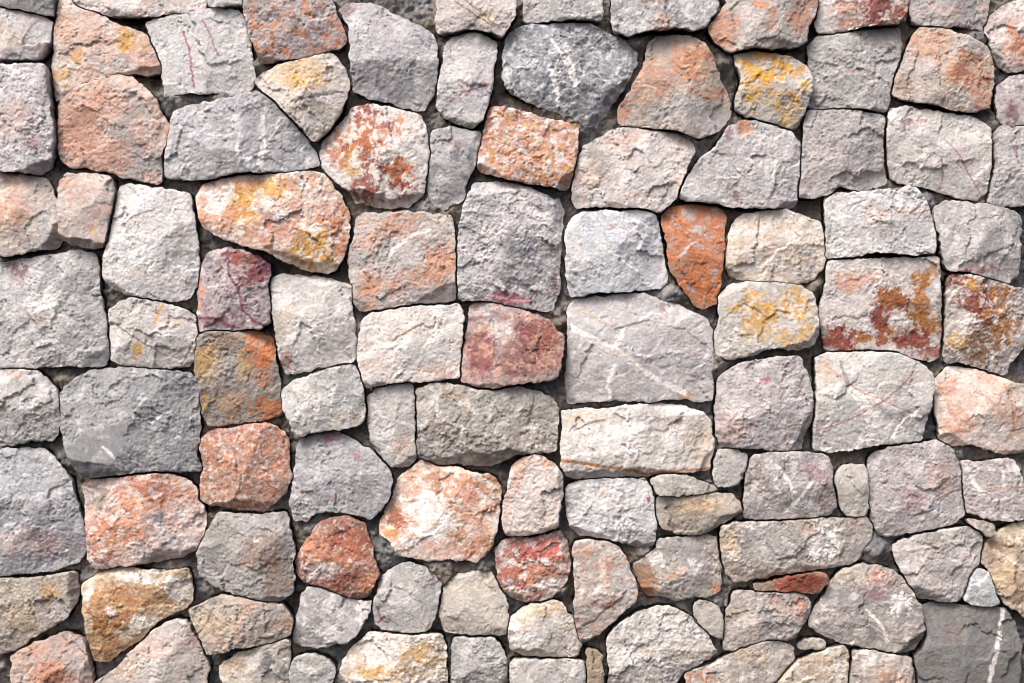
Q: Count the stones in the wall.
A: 114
